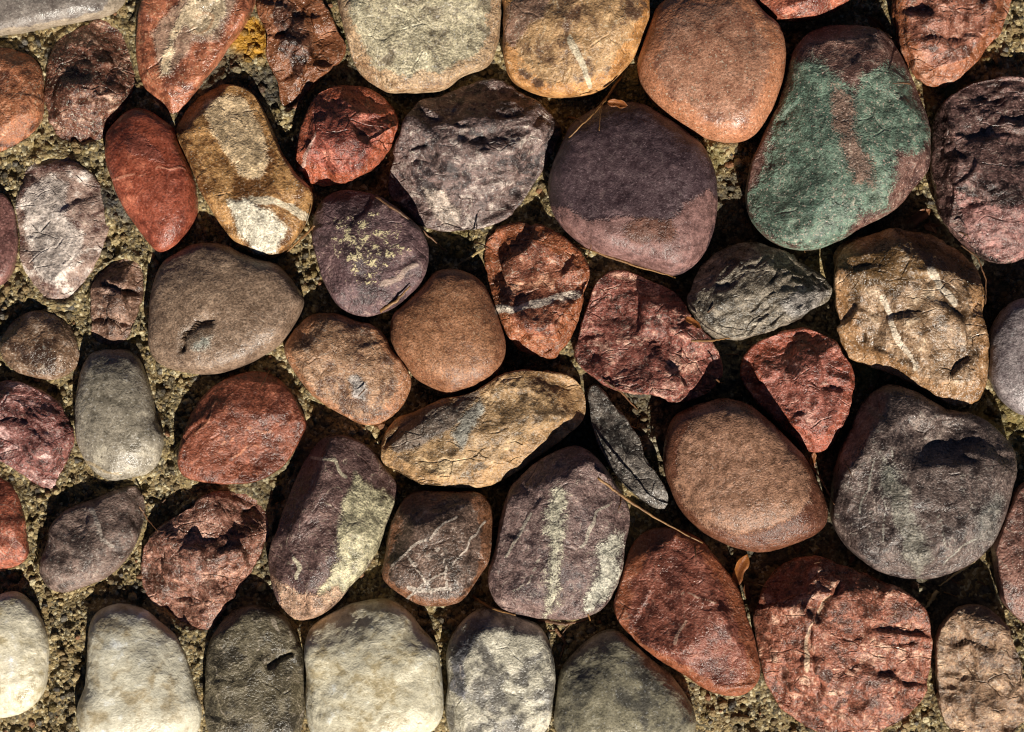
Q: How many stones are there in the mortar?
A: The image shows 54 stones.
